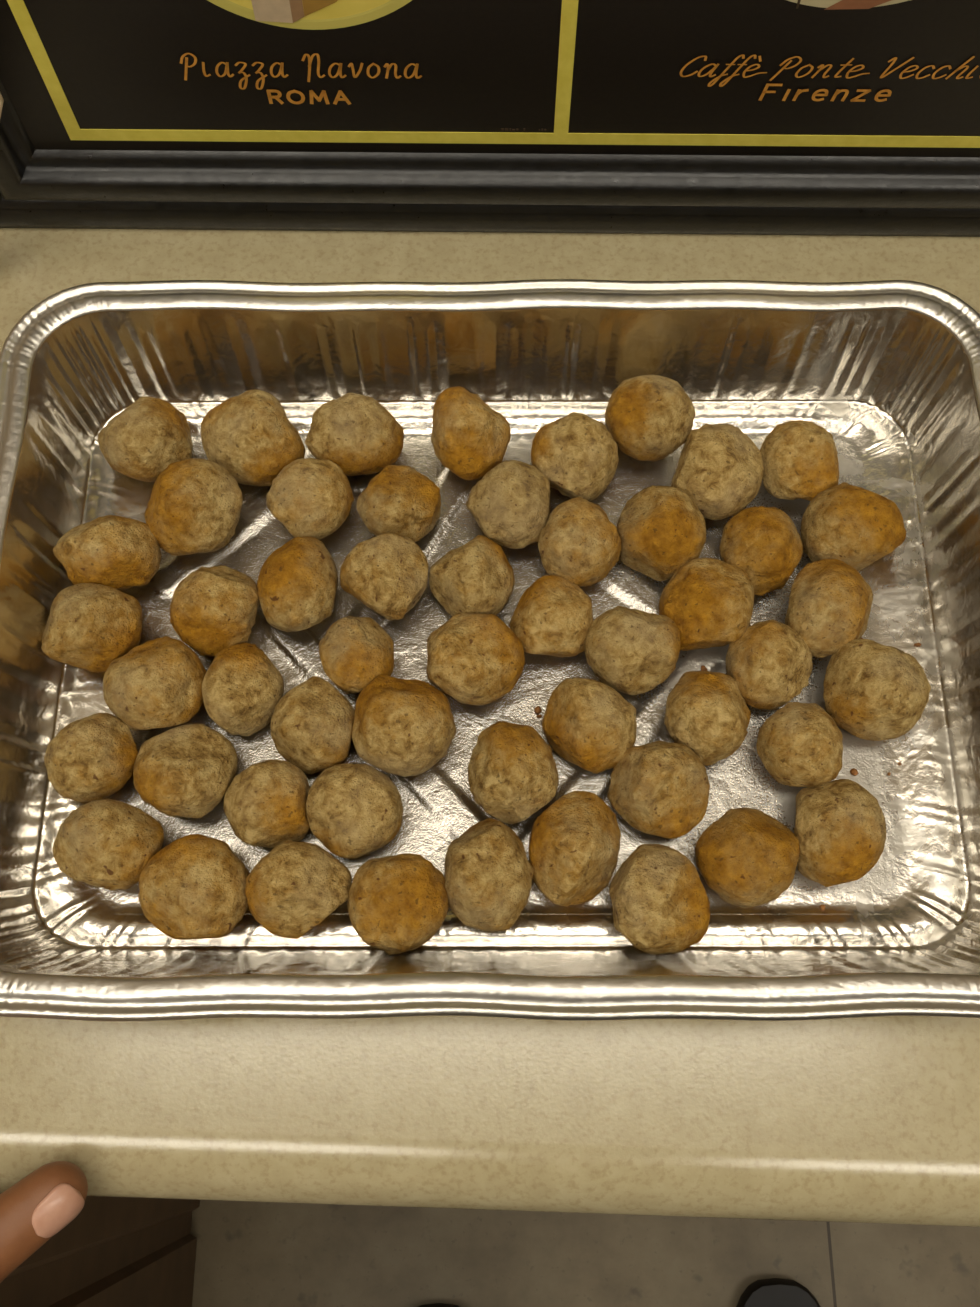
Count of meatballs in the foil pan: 52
